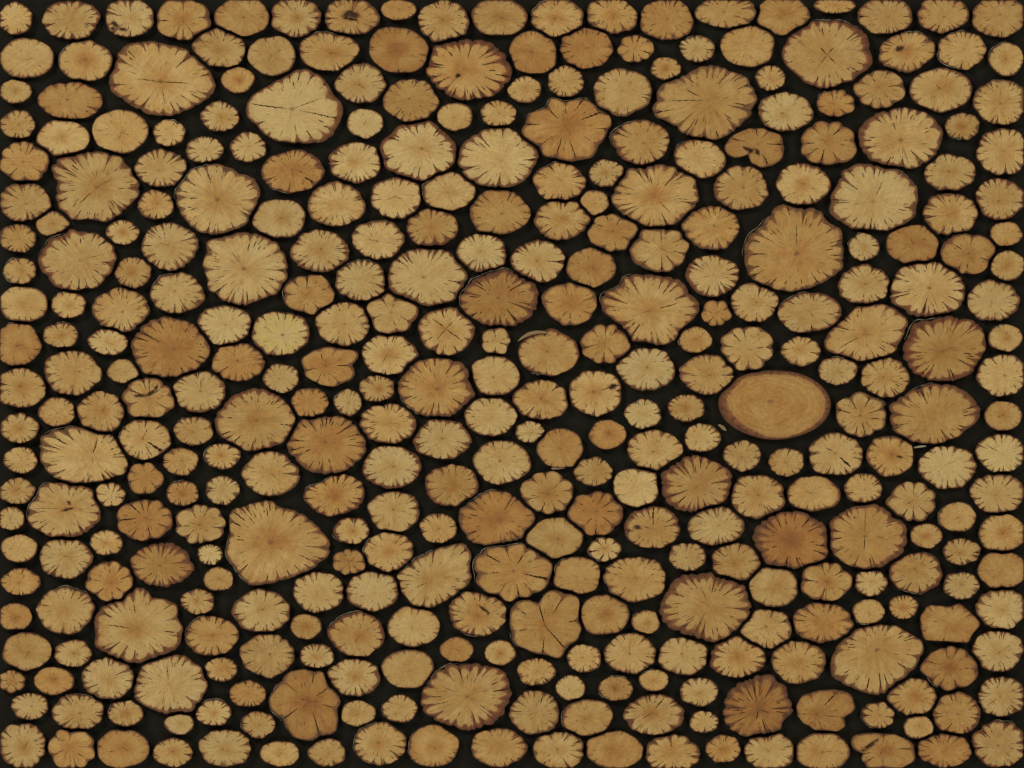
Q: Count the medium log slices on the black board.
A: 194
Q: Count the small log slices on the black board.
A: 118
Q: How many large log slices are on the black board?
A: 45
